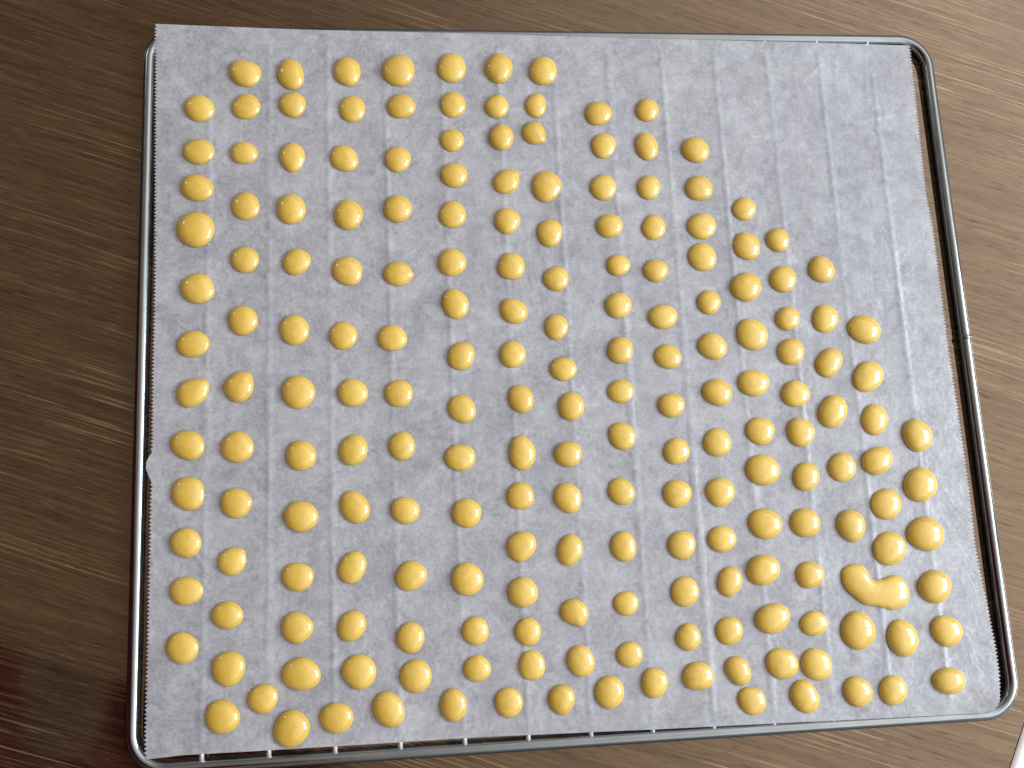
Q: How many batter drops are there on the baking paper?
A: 200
